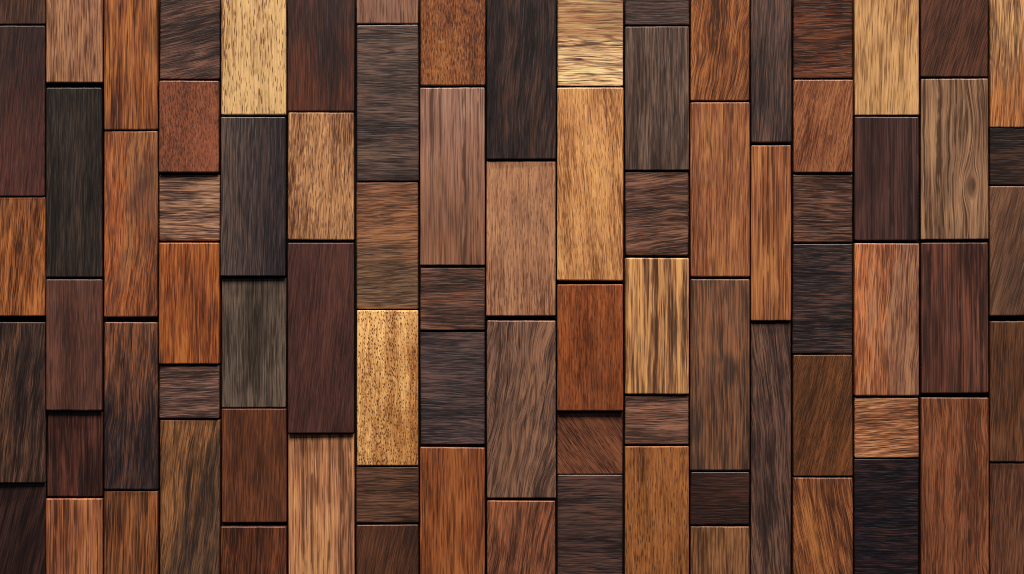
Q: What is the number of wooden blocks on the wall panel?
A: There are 83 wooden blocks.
